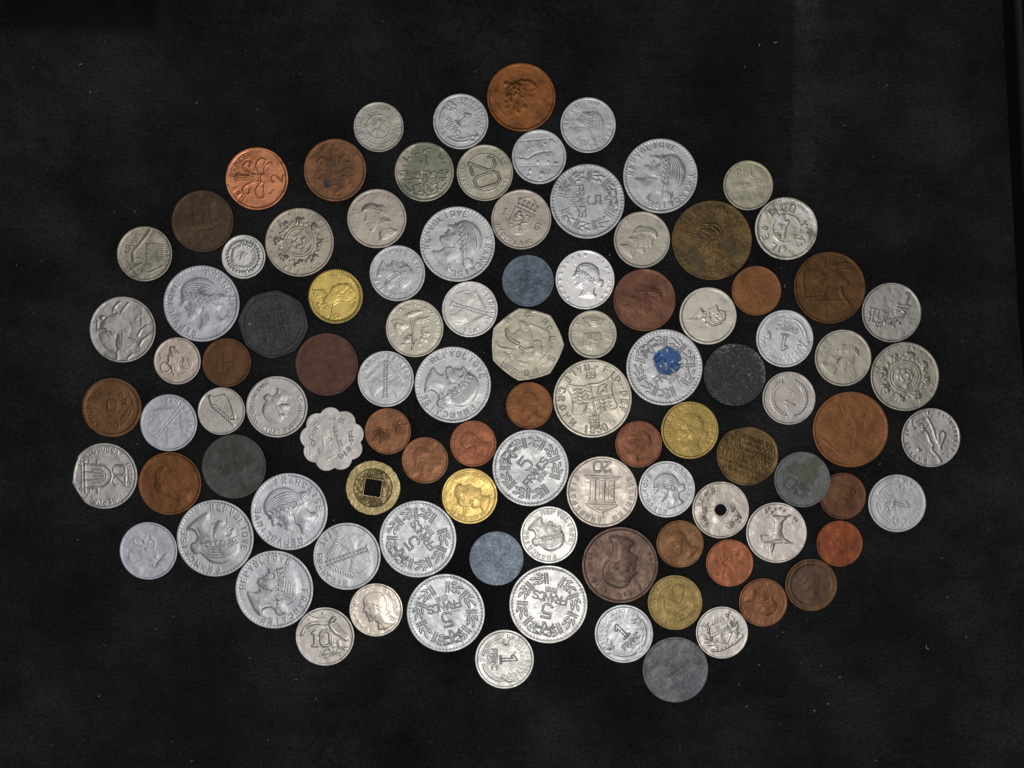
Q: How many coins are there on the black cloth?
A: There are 100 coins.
